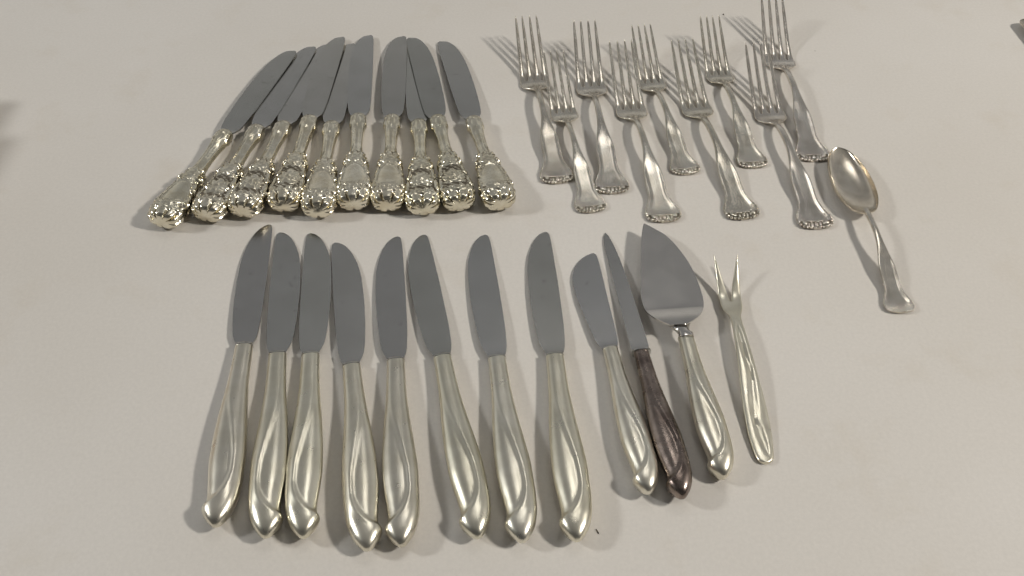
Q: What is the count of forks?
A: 10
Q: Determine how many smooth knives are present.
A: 10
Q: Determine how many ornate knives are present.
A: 10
